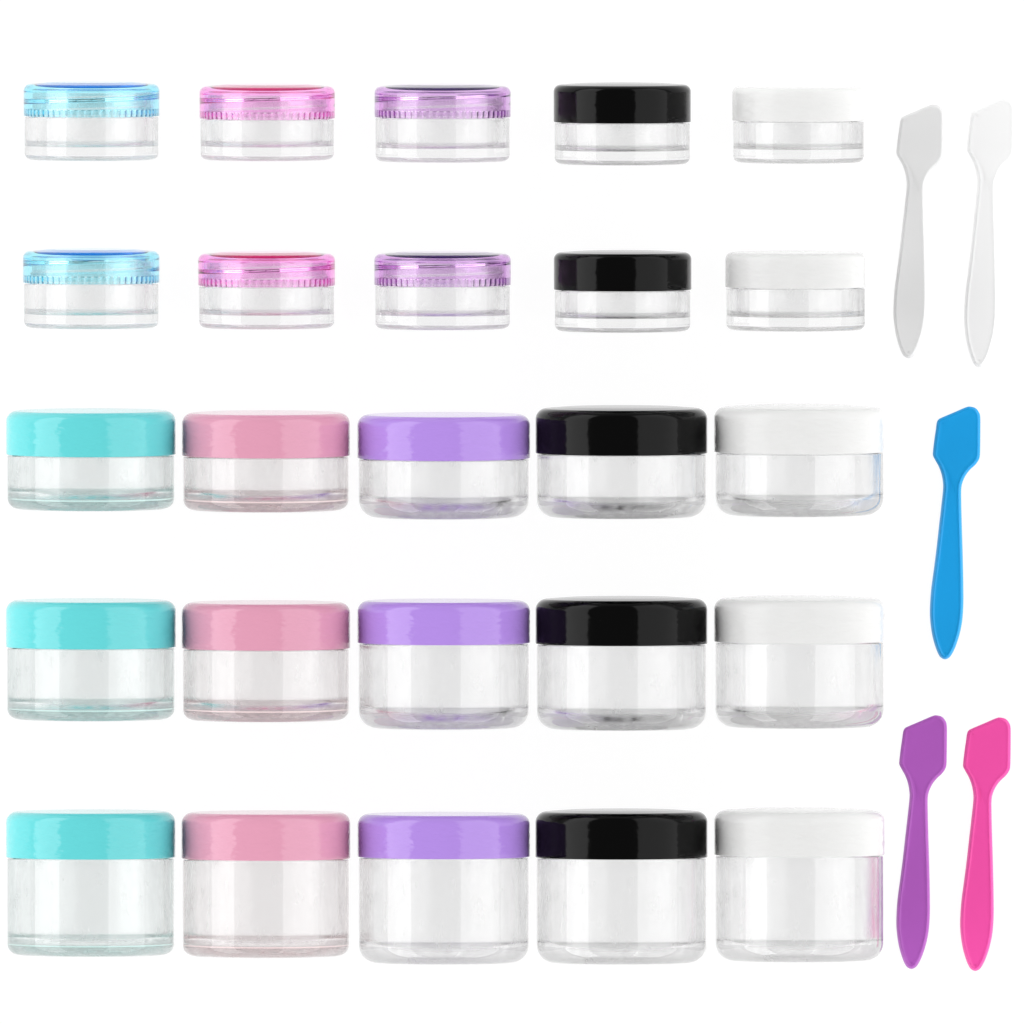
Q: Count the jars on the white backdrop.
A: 25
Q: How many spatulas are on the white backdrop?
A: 5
